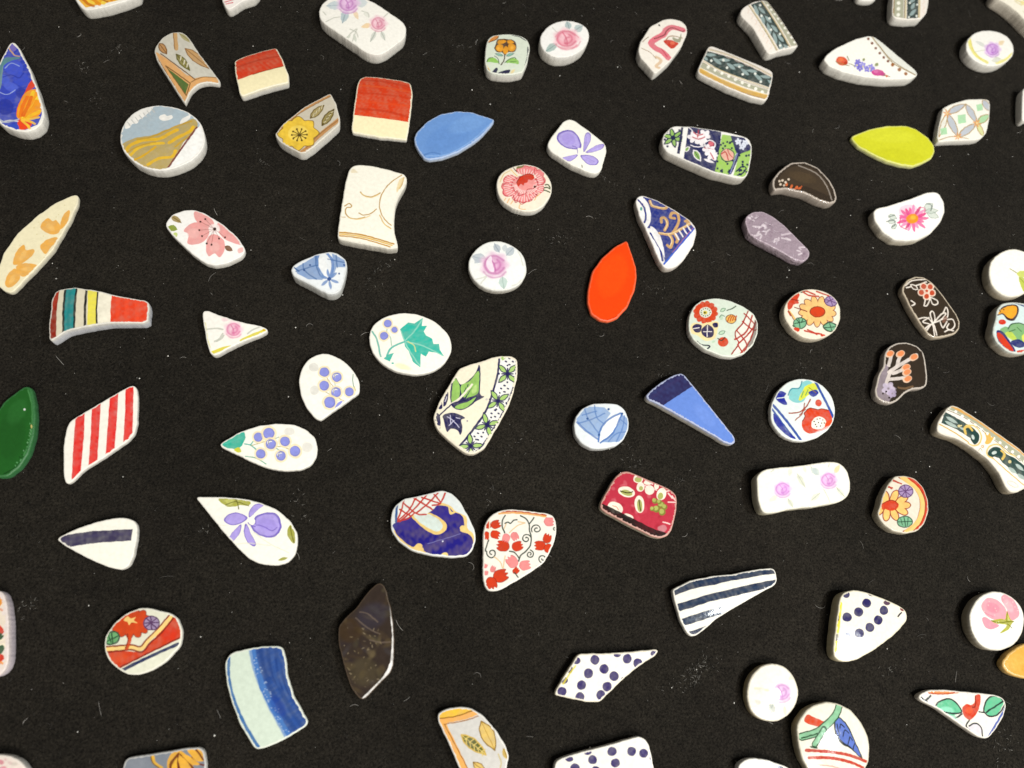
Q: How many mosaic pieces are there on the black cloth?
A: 78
